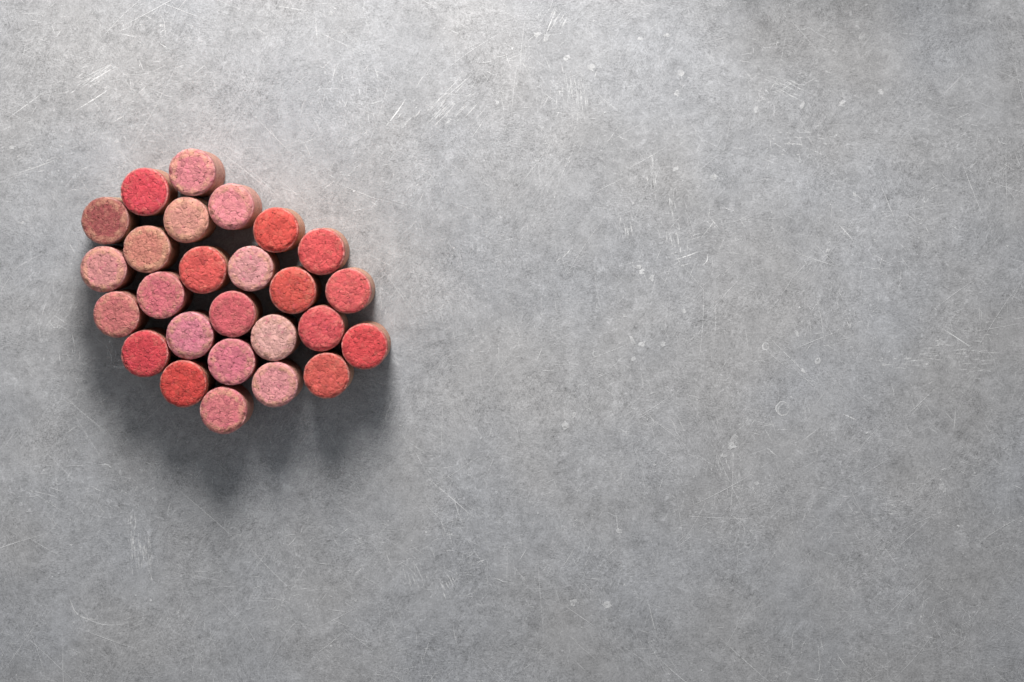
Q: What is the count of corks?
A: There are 26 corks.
